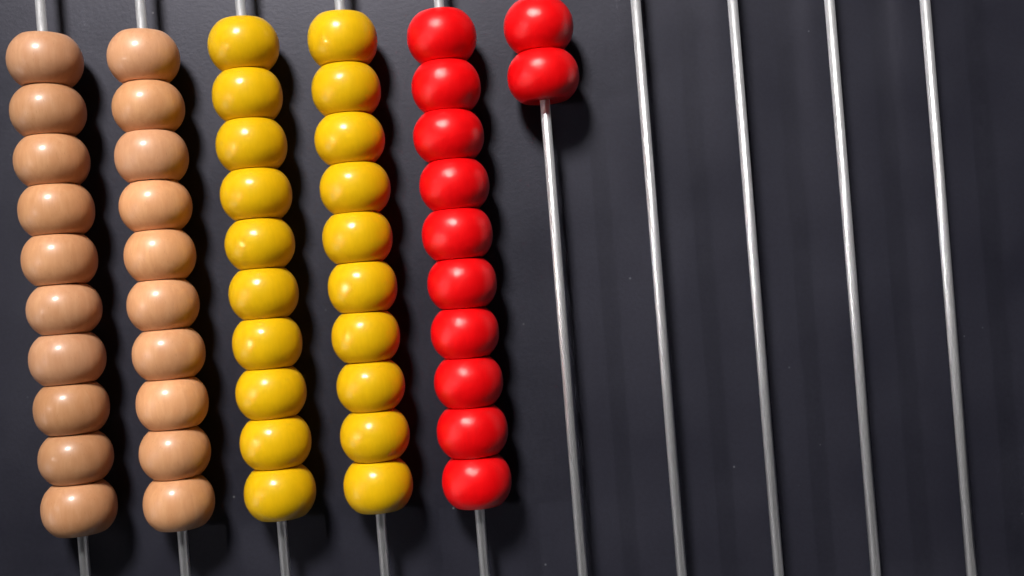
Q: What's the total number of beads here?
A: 52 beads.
